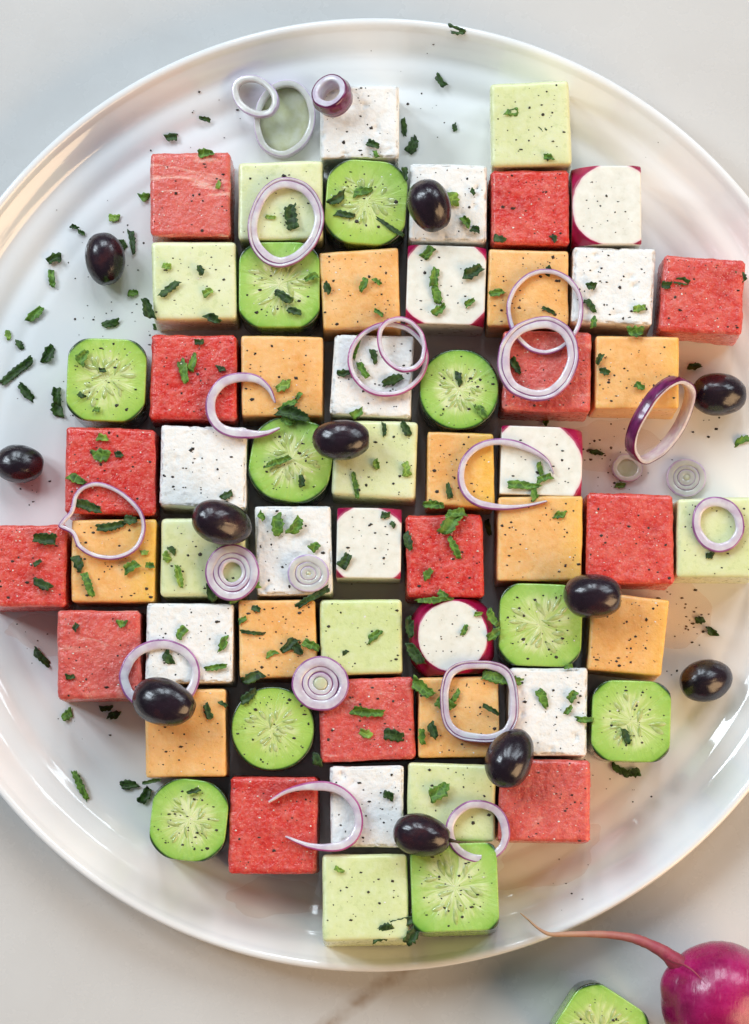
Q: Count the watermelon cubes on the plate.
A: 13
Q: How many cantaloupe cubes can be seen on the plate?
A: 11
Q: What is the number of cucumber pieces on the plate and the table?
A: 11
